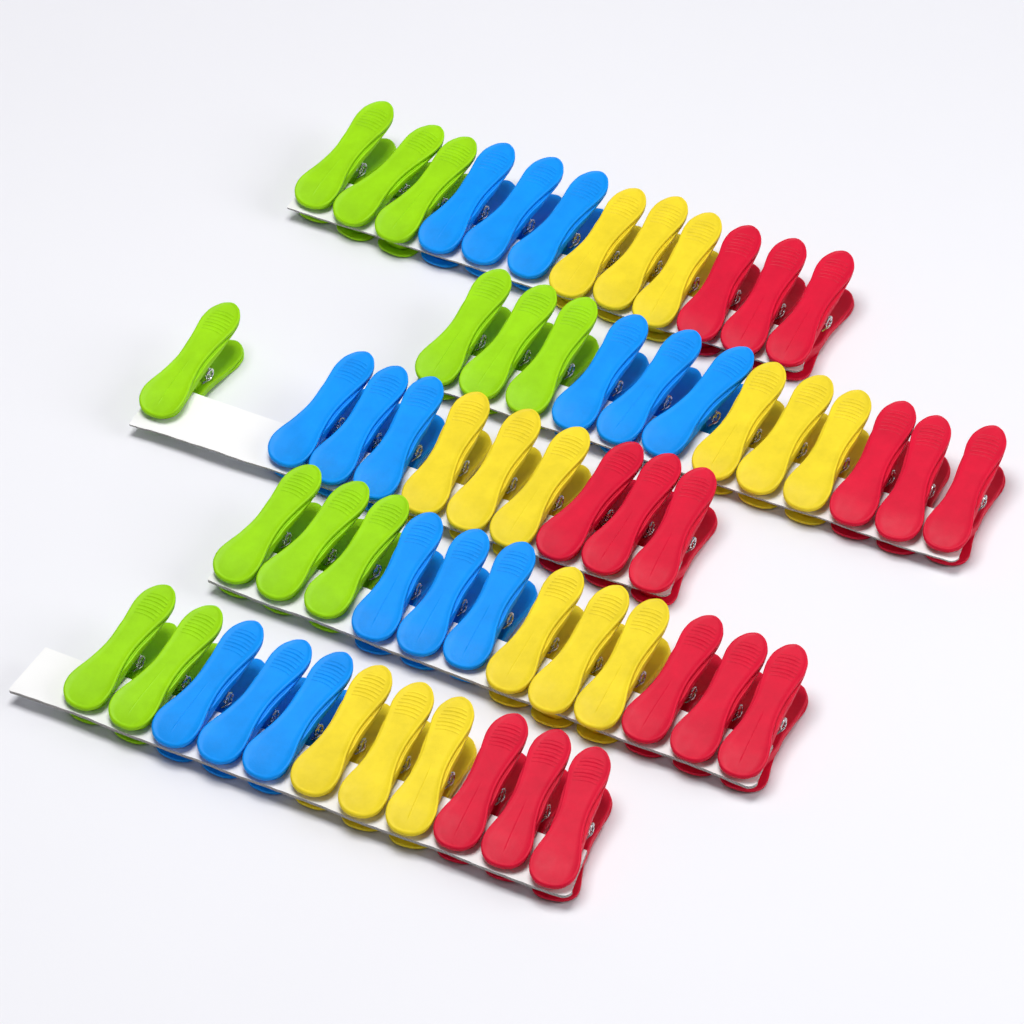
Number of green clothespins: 12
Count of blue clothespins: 15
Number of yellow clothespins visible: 15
